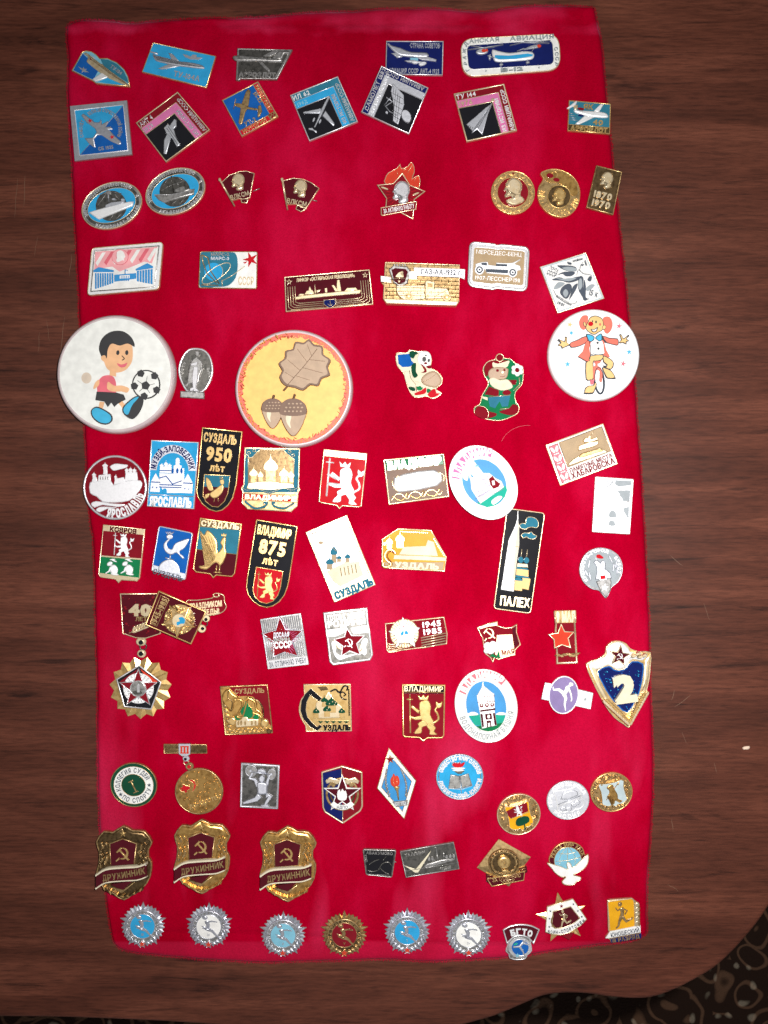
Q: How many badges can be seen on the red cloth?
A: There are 87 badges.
